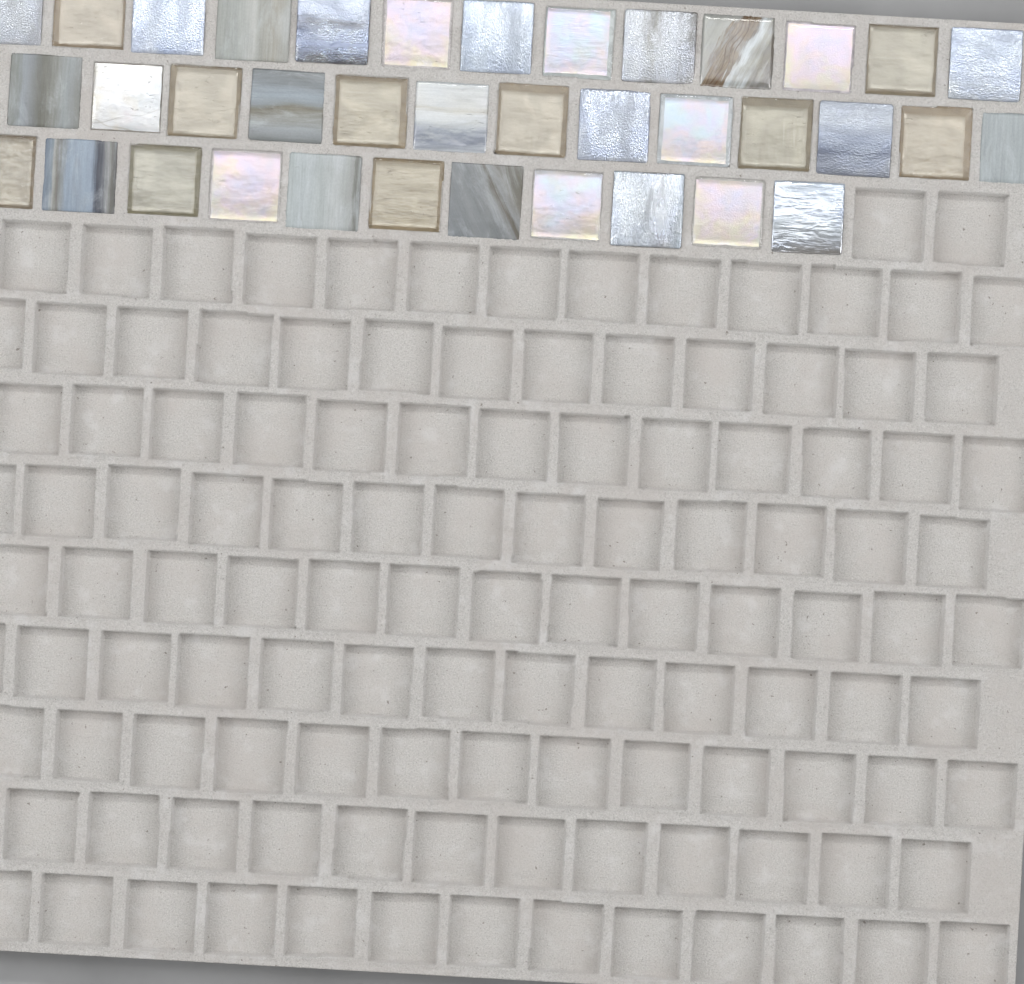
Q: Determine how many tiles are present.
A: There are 37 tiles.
